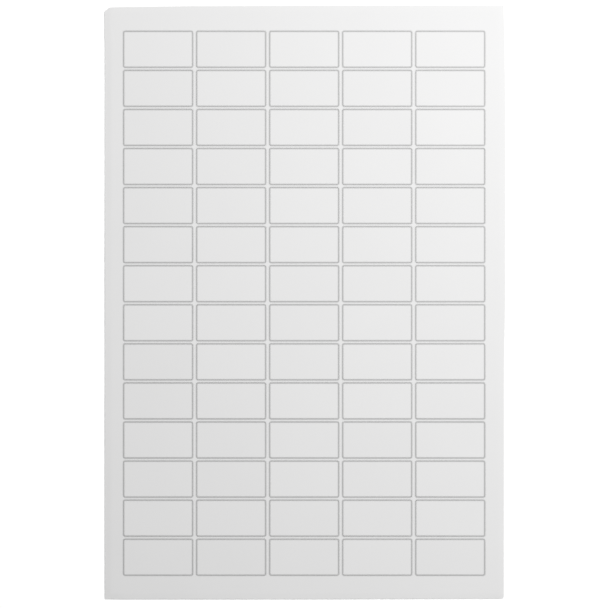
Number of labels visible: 70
